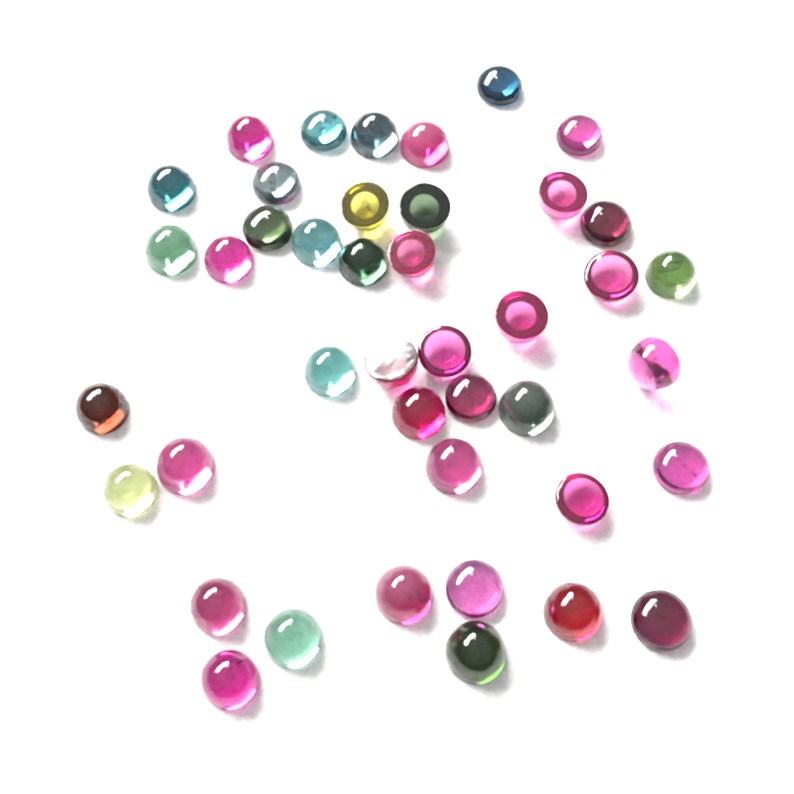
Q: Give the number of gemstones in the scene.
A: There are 42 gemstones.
